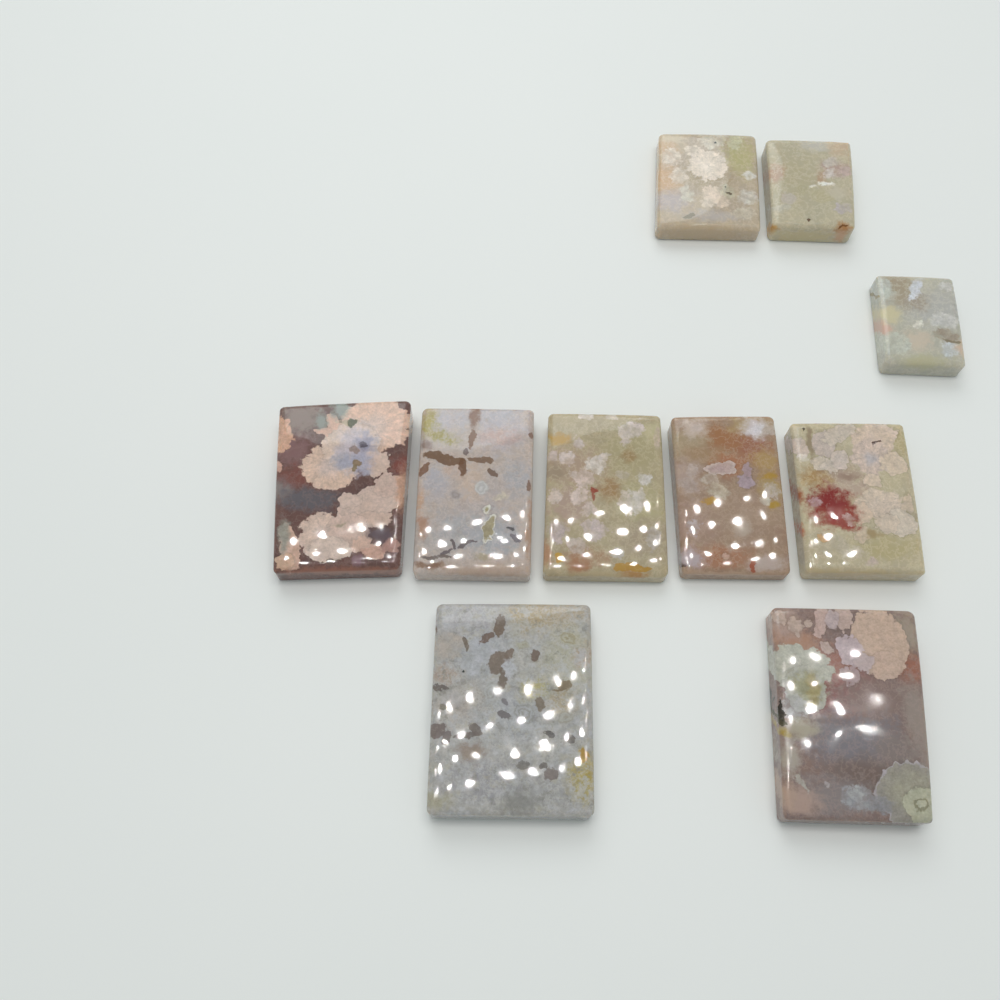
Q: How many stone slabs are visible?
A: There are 10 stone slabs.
